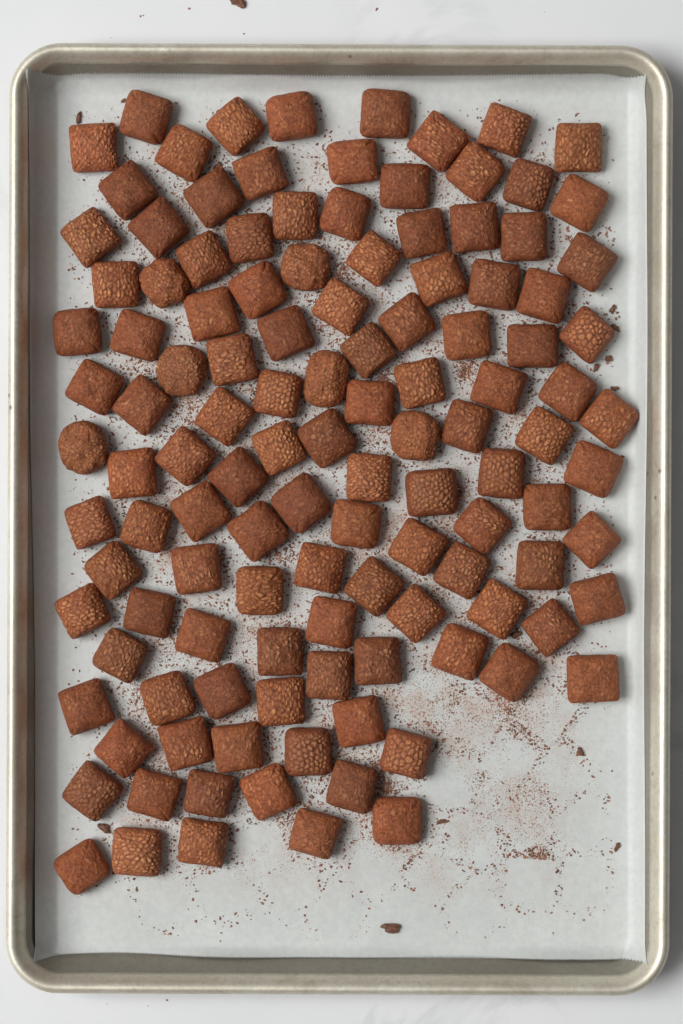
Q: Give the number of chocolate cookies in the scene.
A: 122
